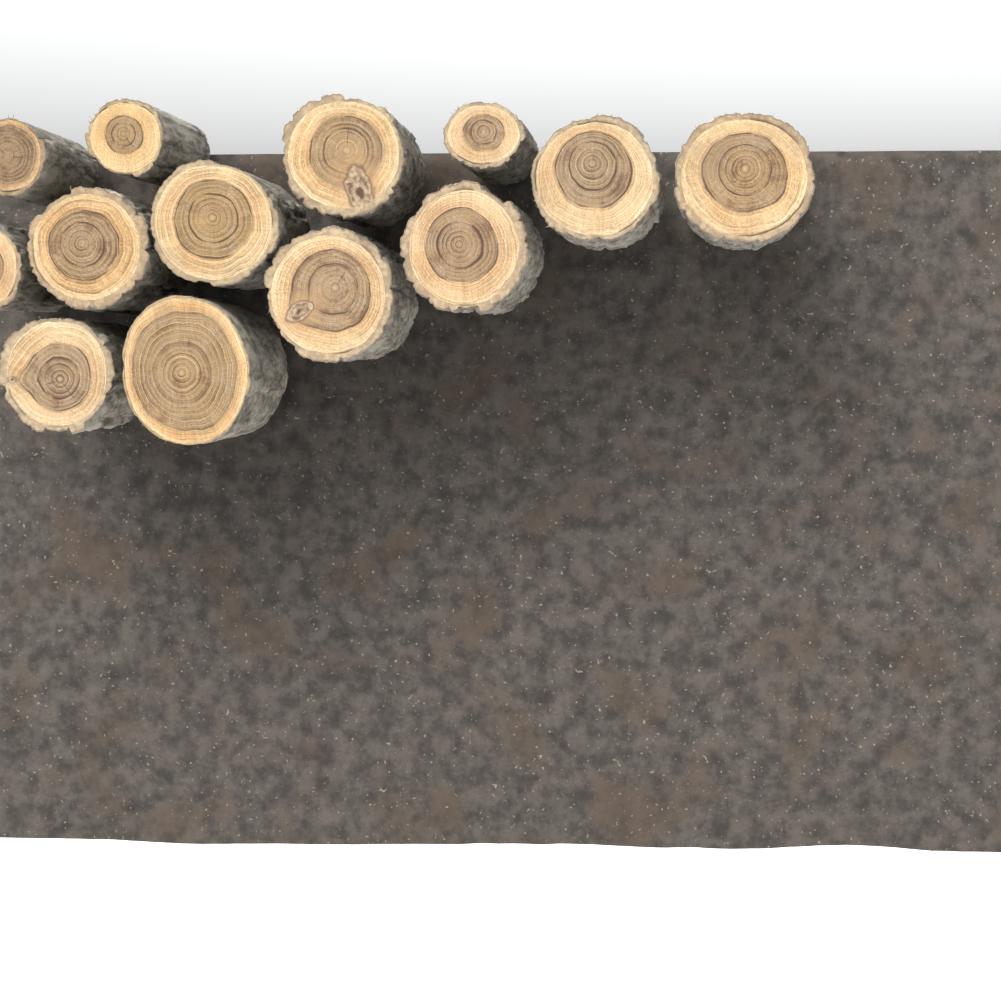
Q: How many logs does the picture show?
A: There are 13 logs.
